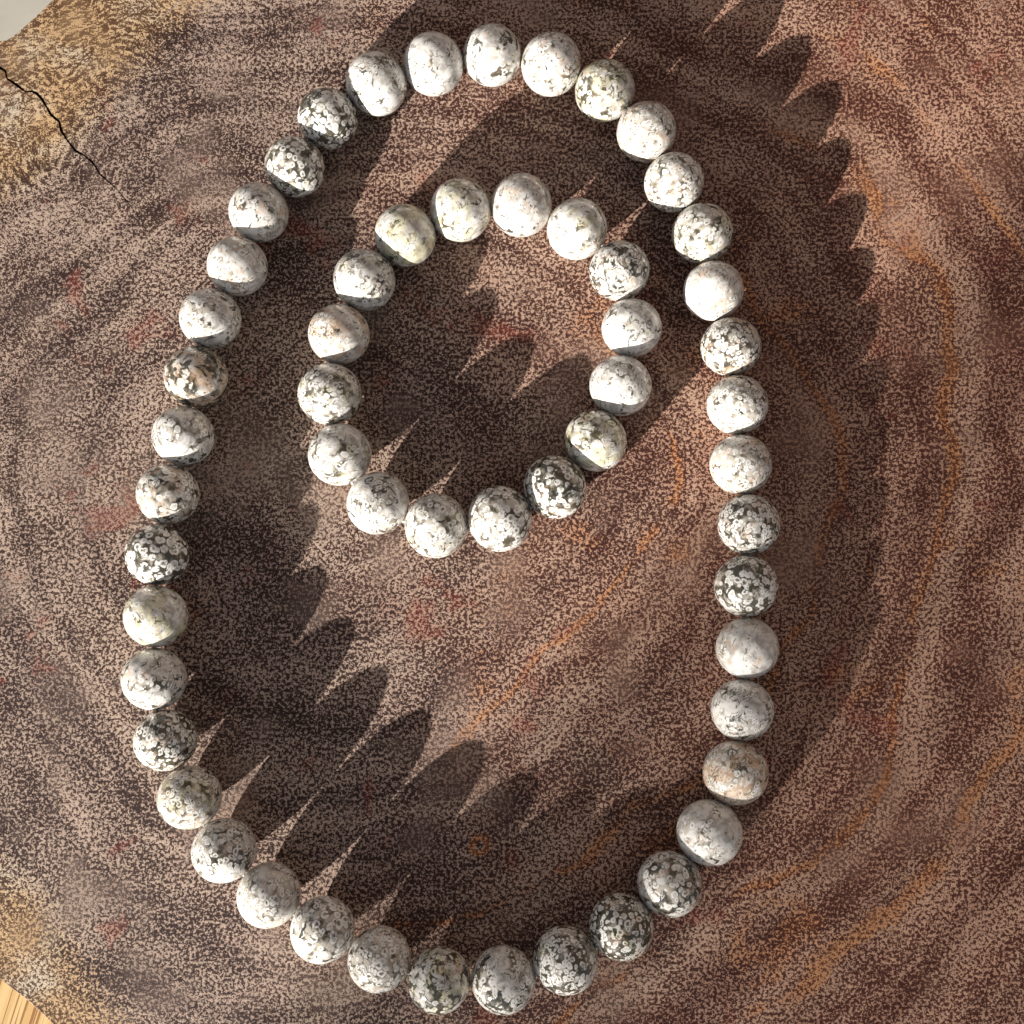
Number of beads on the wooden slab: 56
